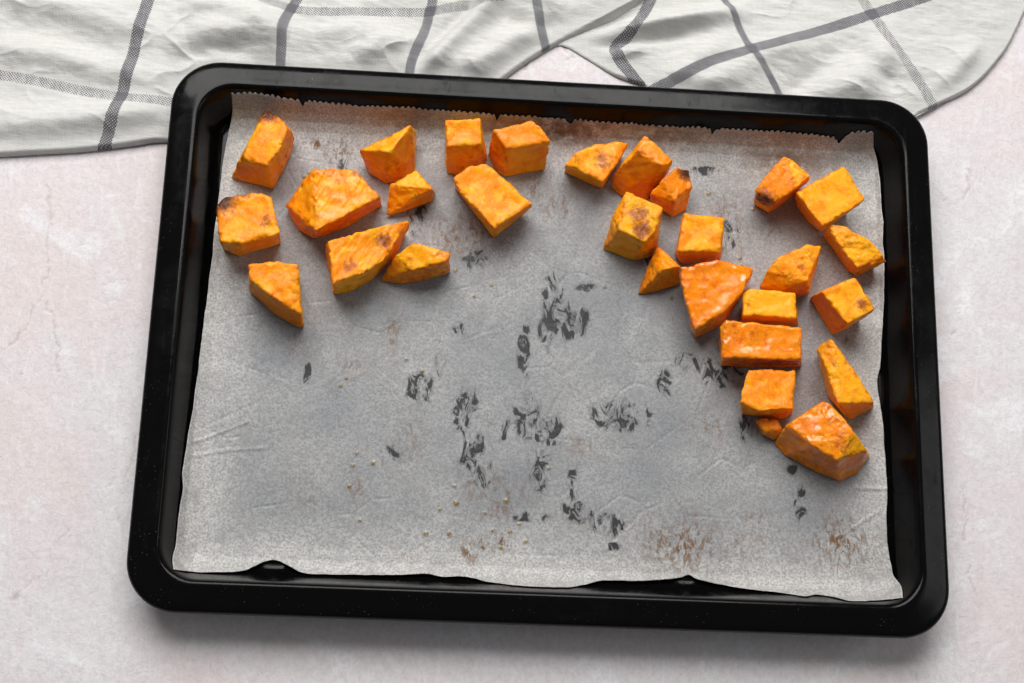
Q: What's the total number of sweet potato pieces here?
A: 29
